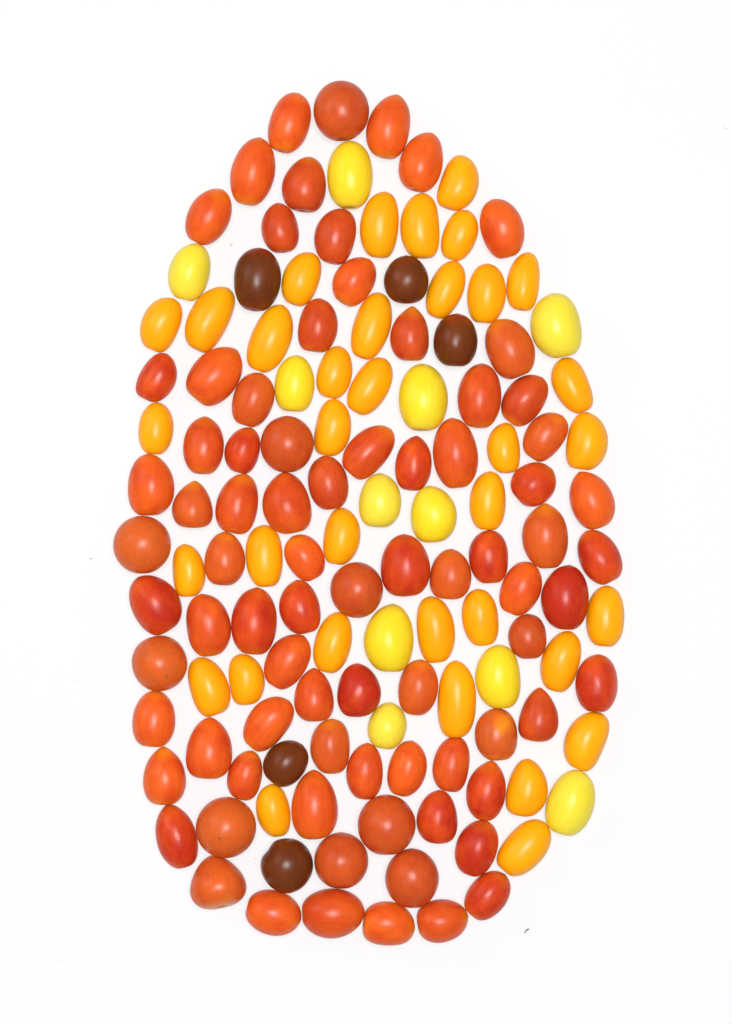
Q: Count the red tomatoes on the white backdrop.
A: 81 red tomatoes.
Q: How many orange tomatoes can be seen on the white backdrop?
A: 35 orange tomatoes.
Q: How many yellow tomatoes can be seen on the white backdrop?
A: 11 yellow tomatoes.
